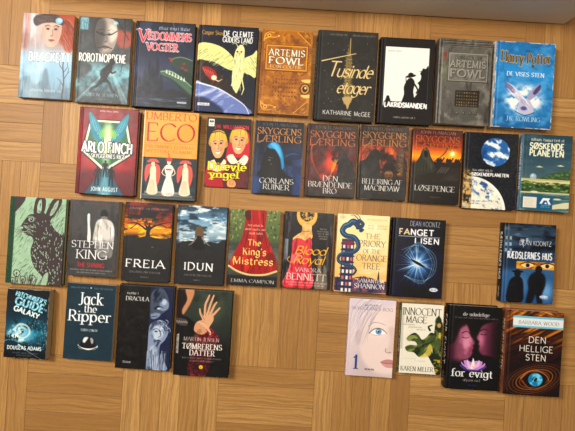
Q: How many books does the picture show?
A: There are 35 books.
